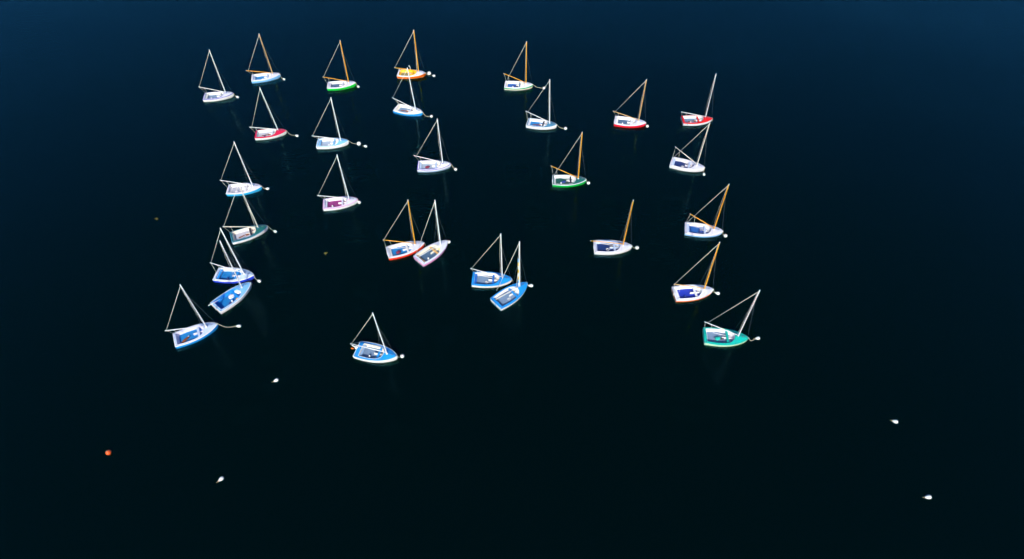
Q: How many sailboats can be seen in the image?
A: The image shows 29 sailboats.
